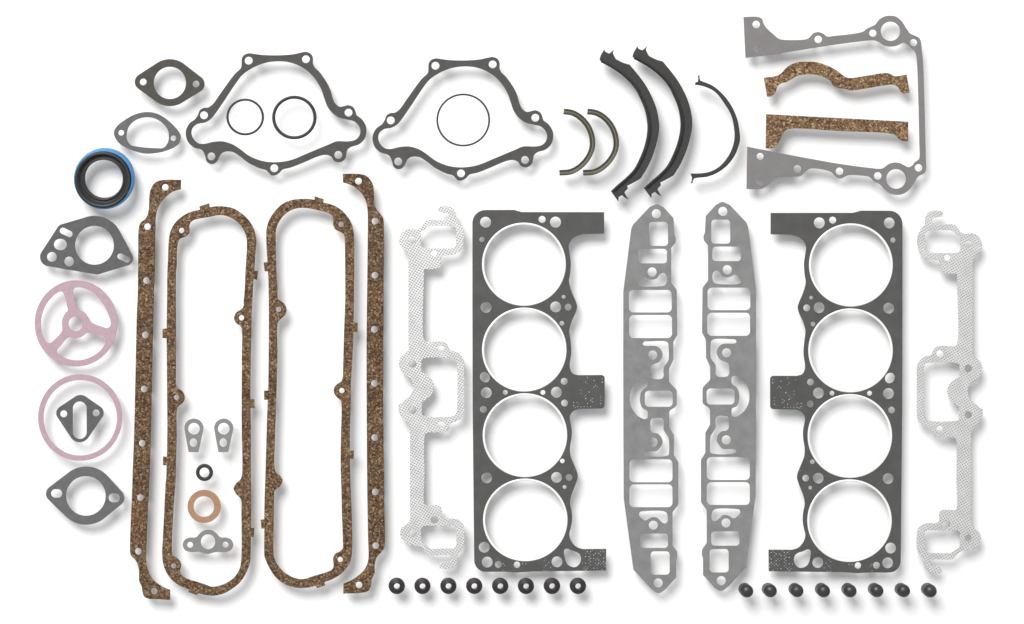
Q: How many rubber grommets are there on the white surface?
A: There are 8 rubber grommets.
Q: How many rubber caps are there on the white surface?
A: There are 8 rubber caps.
